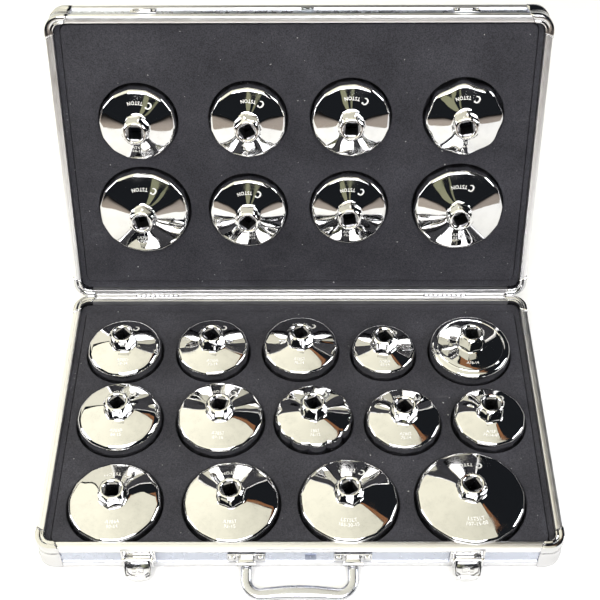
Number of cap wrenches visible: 22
